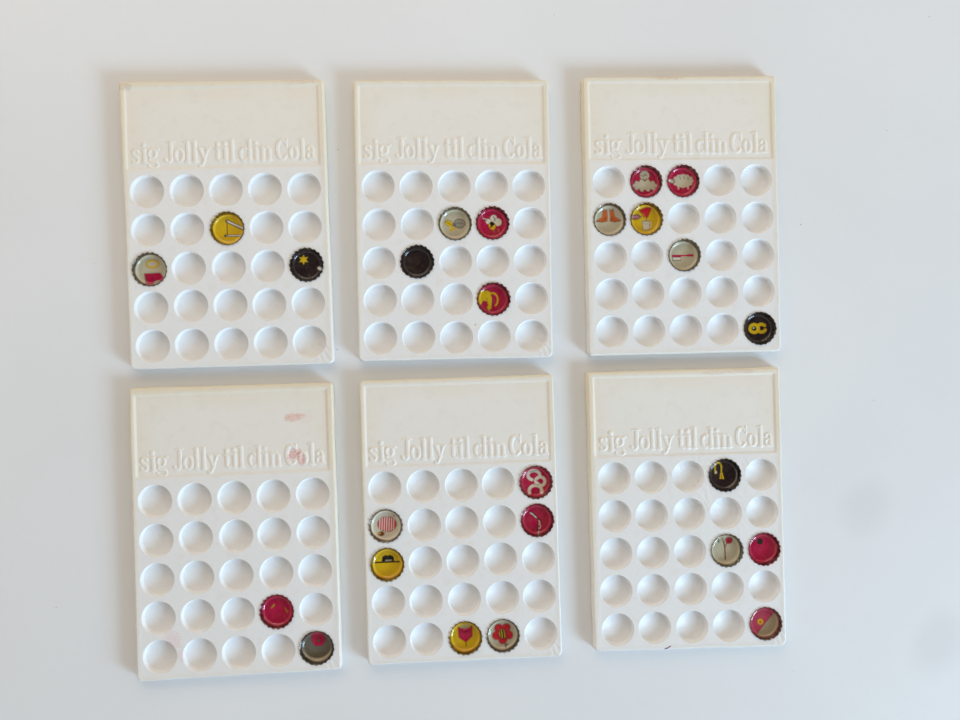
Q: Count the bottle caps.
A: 25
